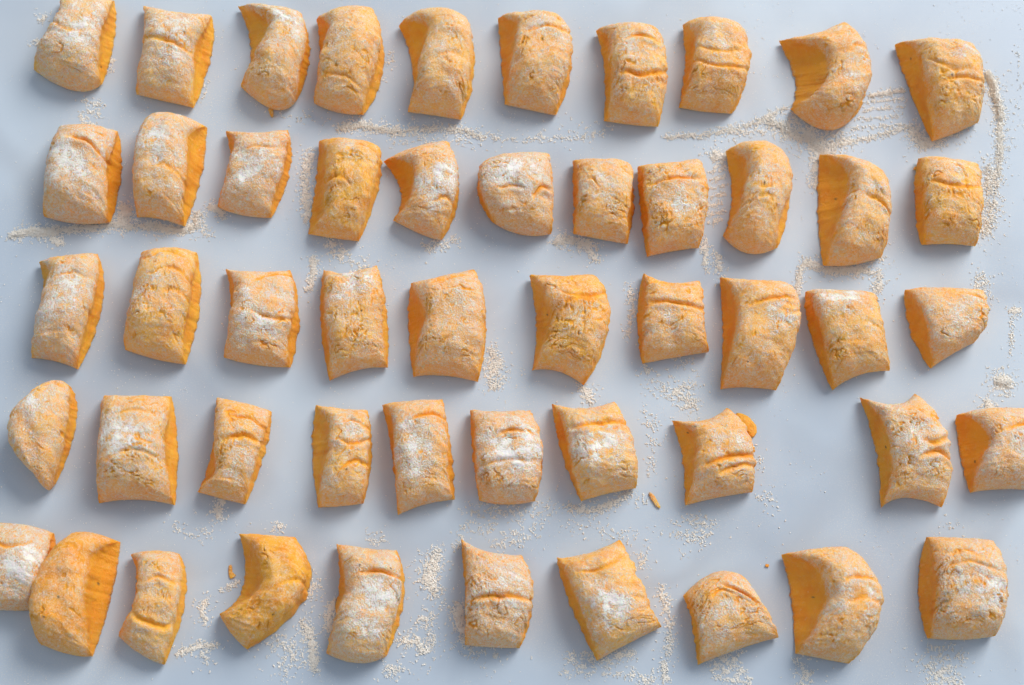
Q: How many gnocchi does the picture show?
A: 51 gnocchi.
